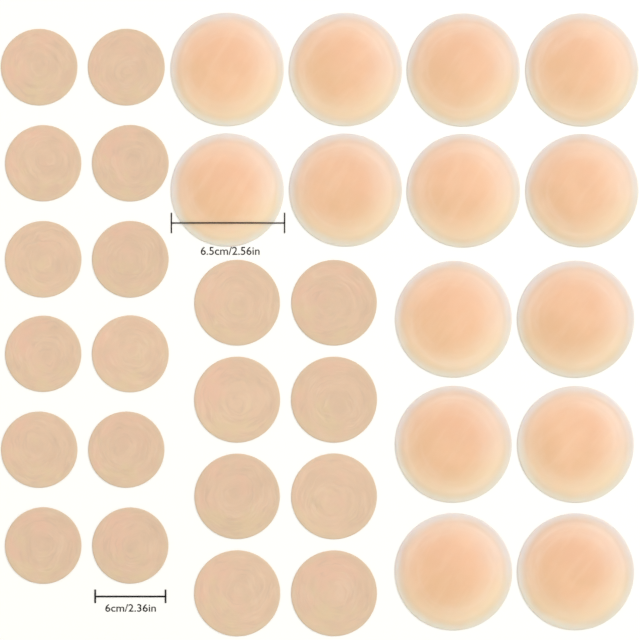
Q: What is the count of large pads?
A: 14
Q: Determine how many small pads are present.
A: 20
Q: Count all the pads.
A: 34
